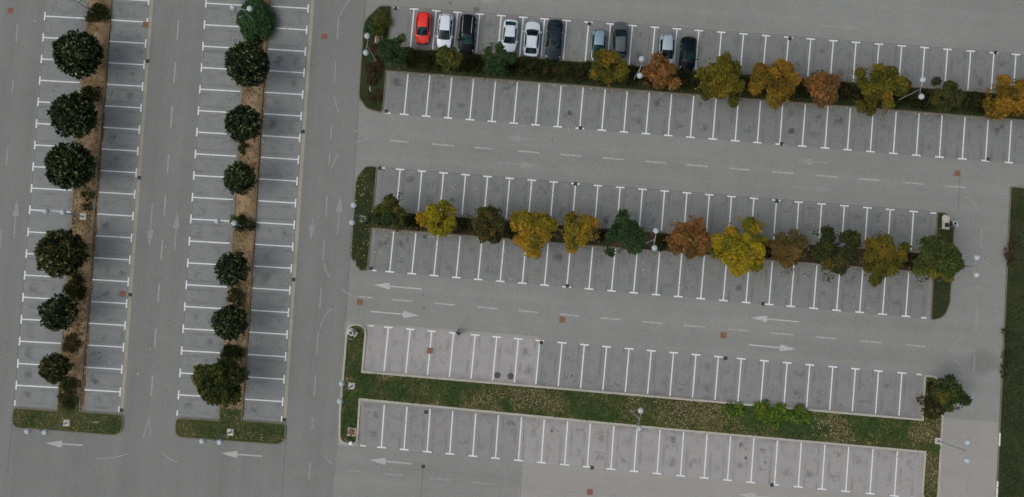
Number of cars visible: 10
